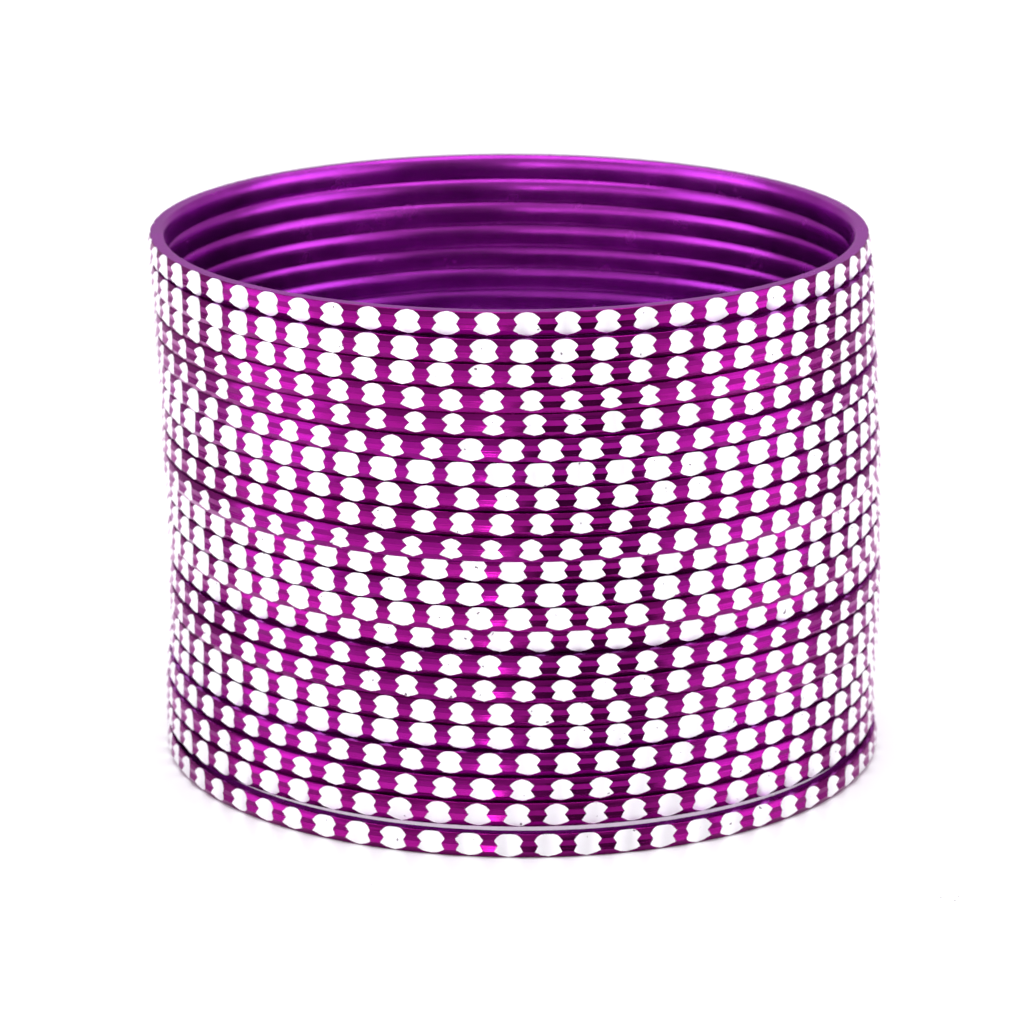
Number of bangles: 22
